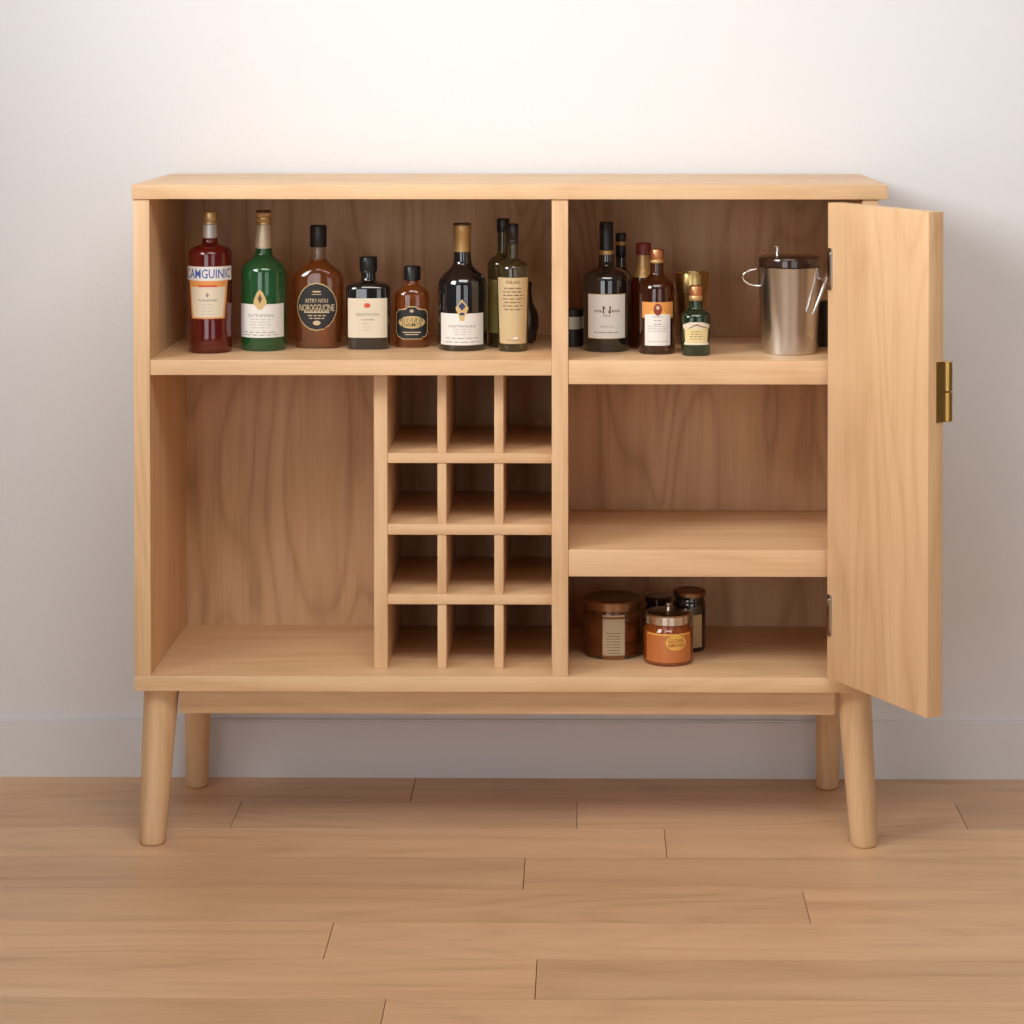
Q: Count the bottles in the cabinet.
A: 14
